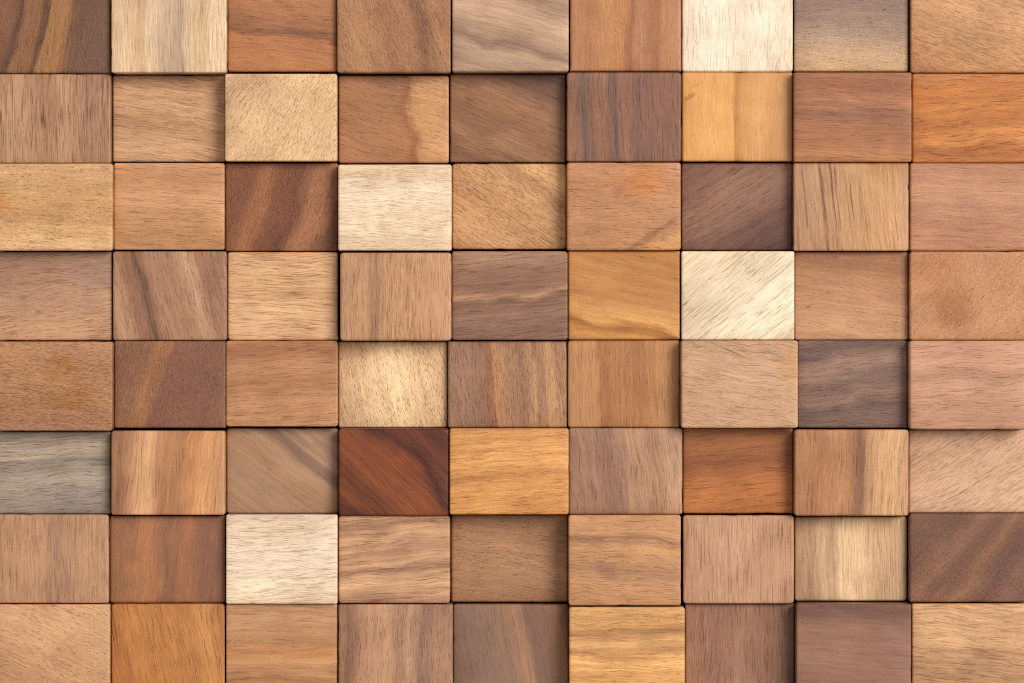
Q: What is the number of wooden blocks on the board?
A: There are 72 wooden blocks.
